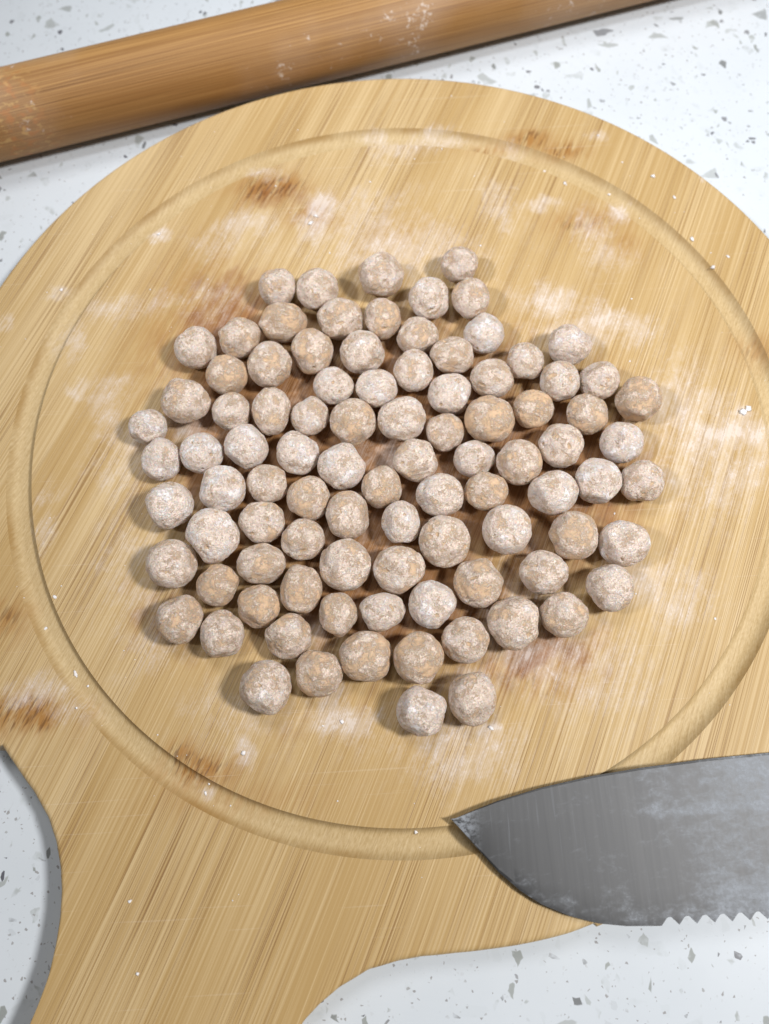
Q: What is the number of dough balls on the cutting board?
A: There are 93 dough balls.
